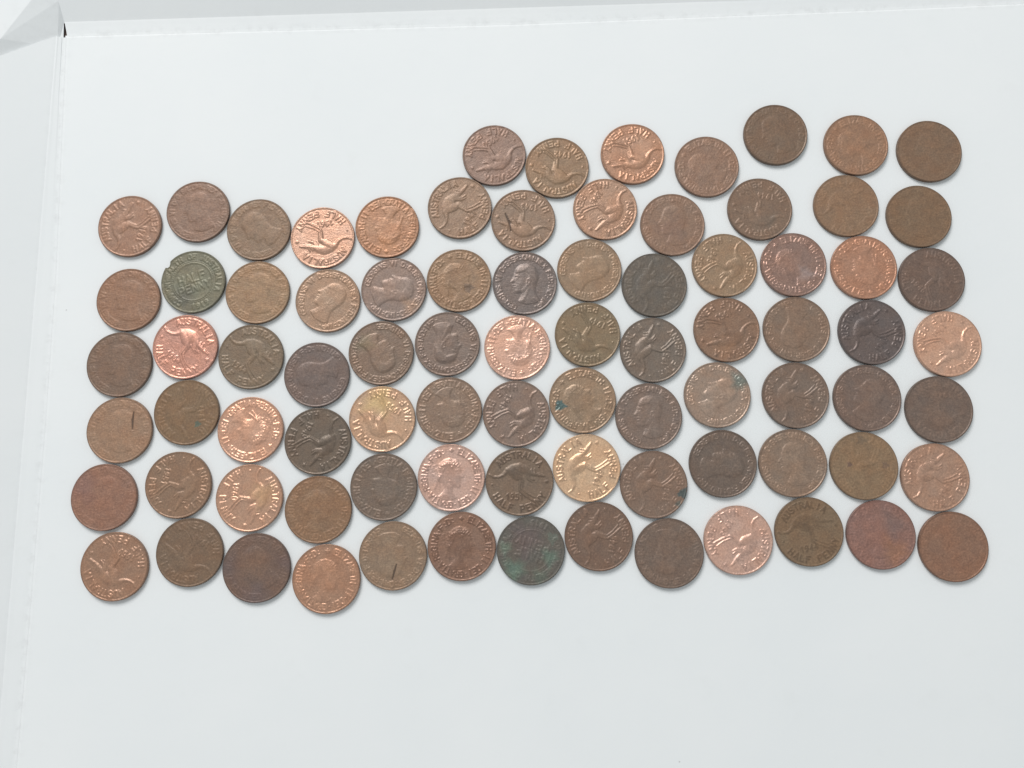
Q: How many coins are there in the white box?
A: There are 84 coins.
